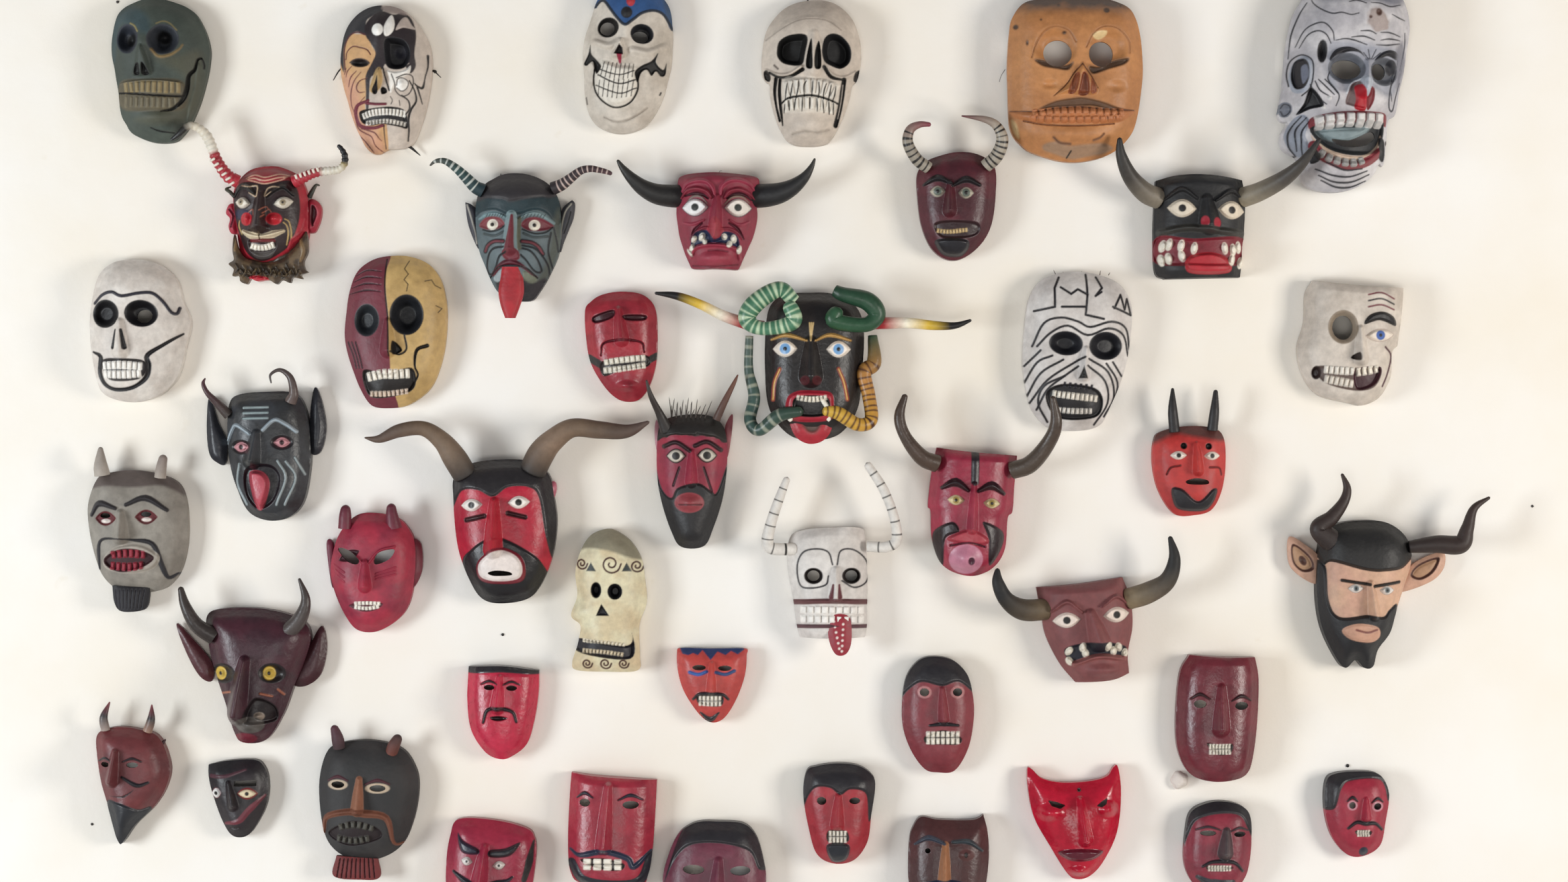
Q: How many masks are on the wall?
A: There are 44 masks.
